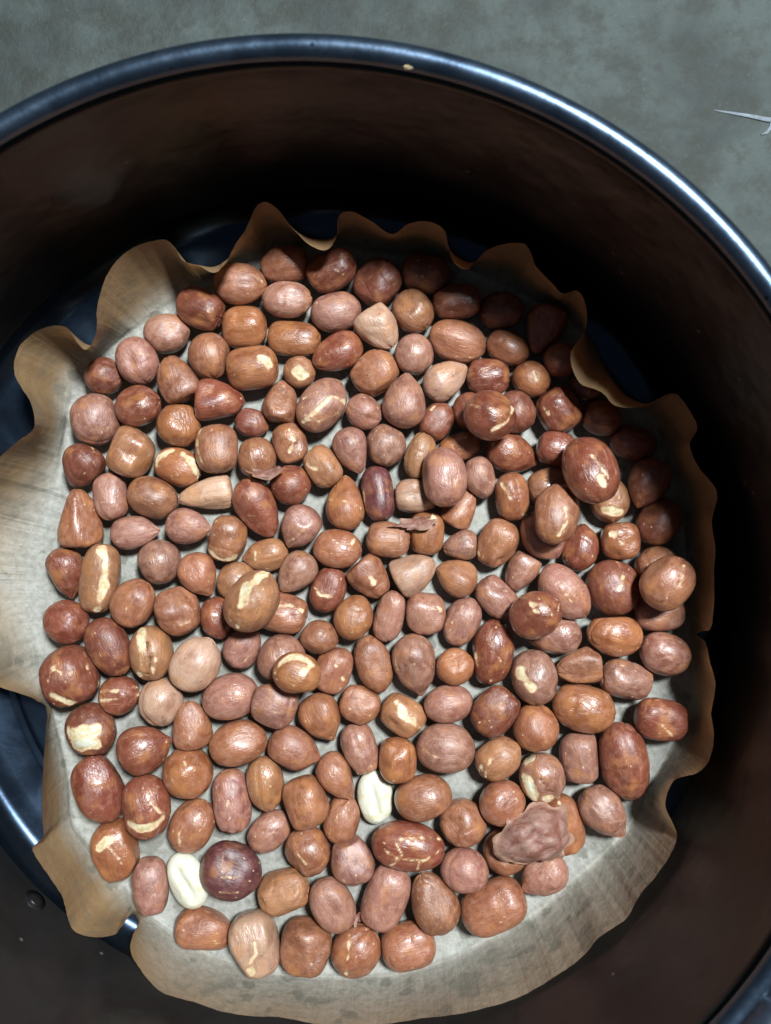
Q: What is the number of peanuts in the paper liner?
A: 200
